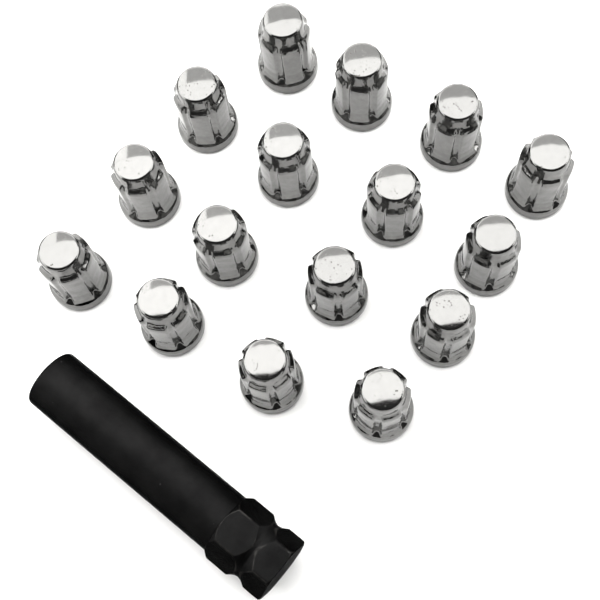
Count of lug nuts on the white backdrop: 16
